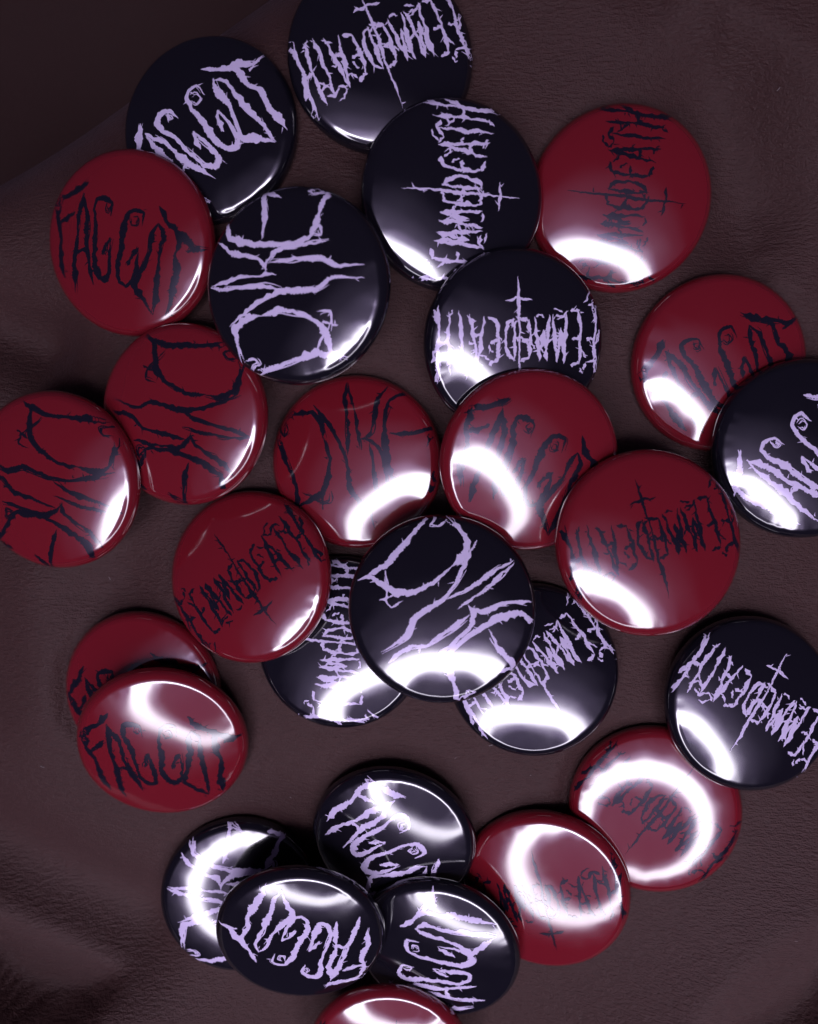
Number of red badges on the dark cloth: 14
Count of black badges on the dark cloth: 14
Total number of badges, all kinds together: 28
